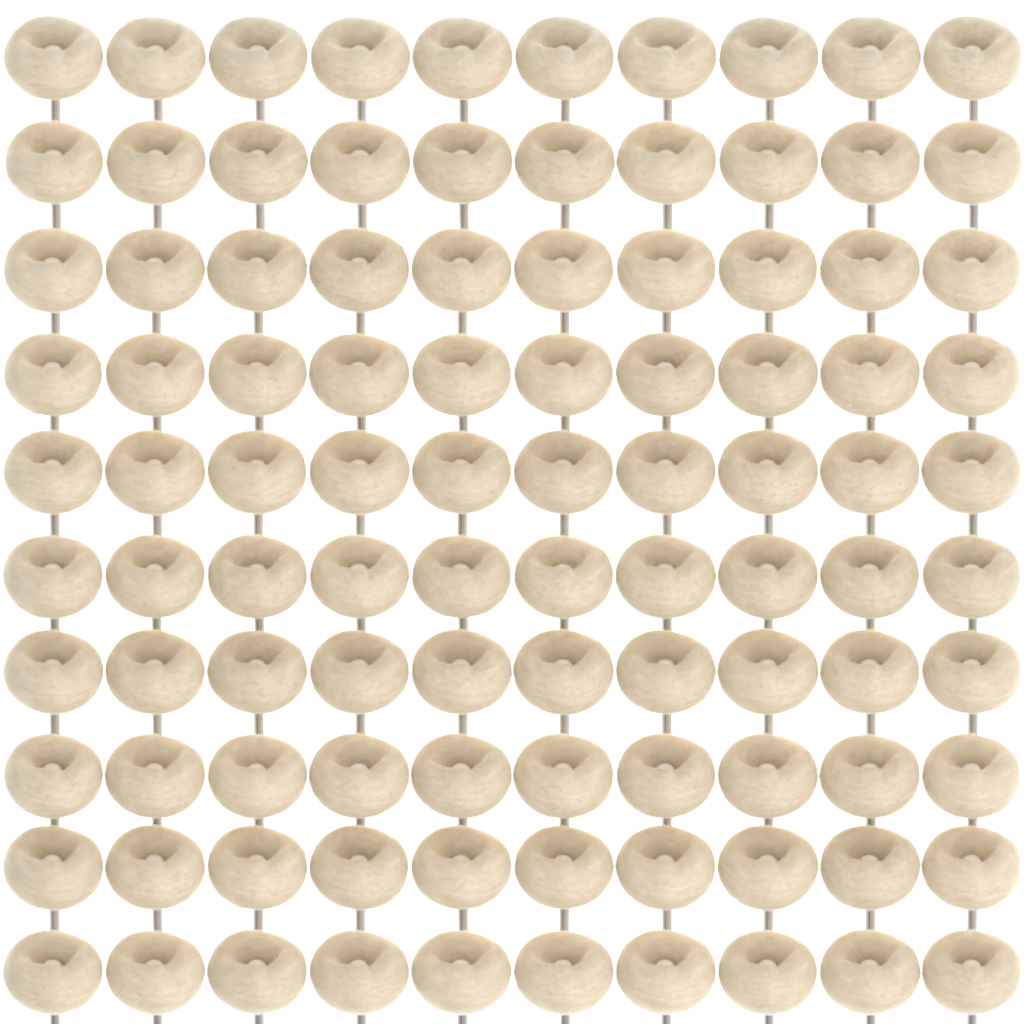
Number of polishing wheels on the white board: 100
